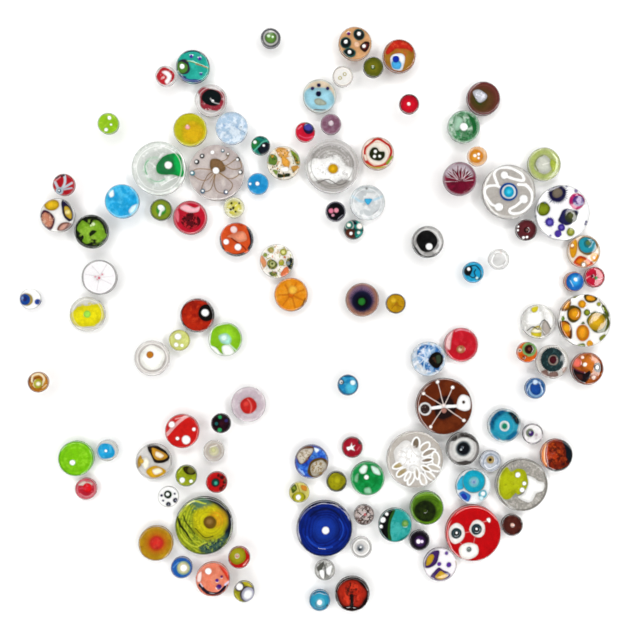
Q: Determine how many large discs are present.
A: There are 12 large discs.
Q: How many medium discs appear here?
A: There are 50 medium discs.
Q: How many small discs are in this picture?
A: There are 49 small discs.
